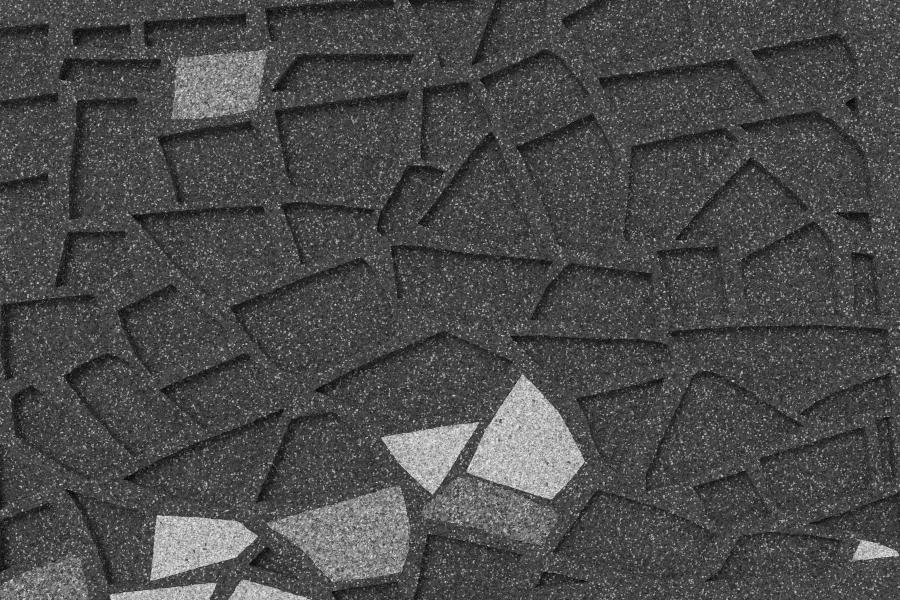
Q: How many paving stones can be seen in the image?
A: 10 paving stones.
